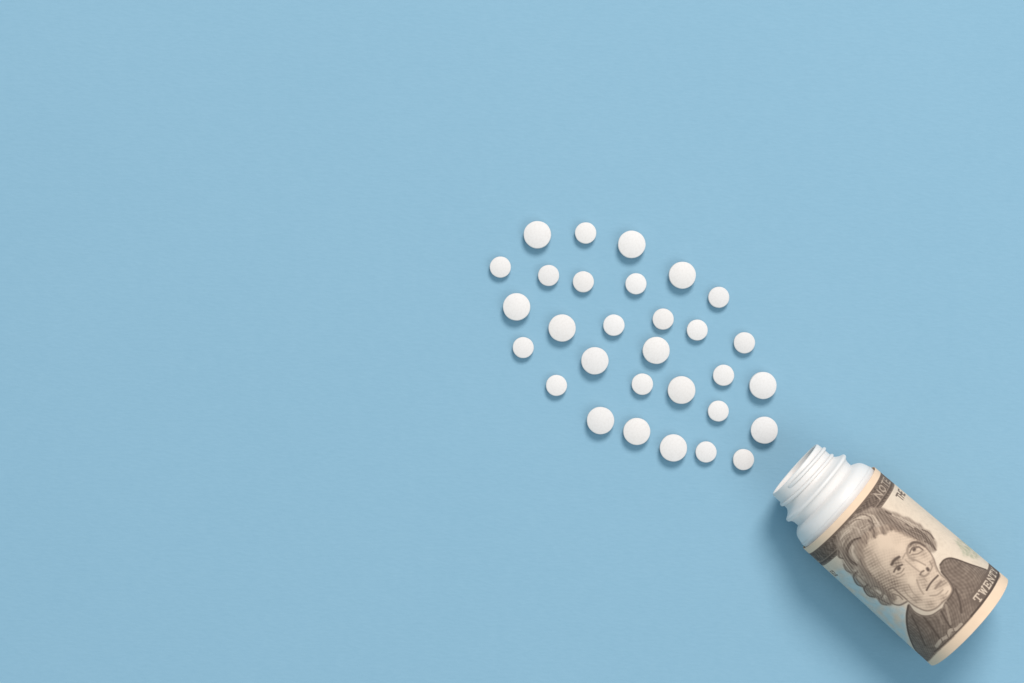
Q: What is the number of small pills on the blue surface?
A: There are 17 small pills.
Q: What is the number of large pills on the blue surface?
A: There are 13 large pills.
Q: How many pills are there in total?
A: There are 30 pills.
